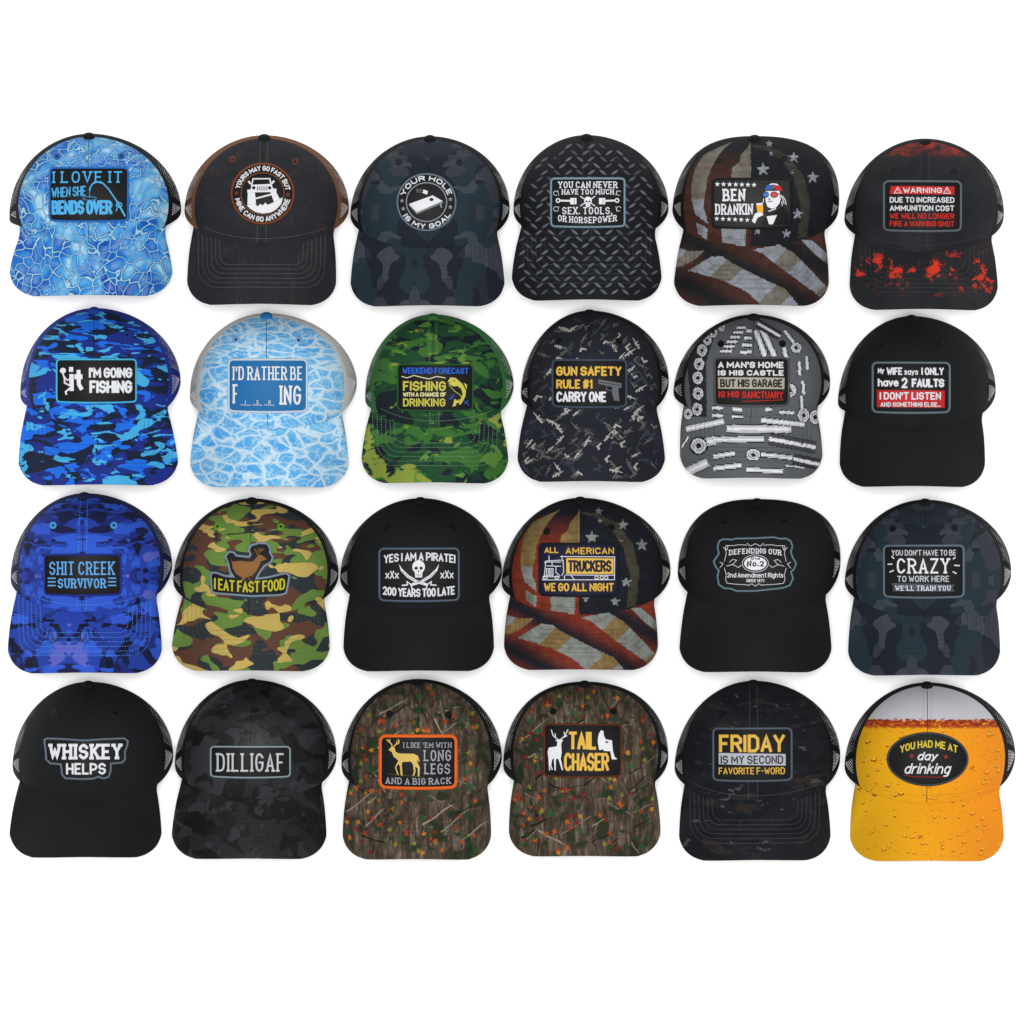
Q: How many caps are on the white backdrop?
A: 24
